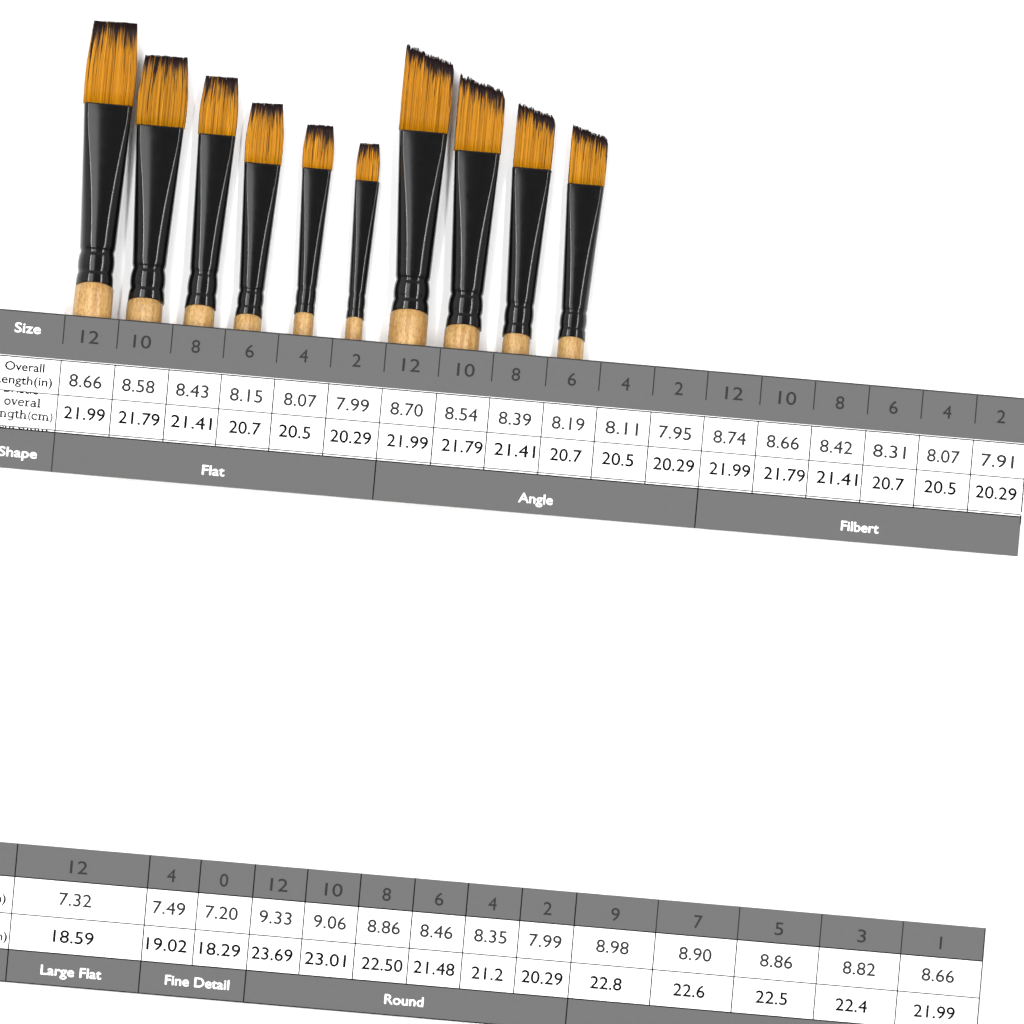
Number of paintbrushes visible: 10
